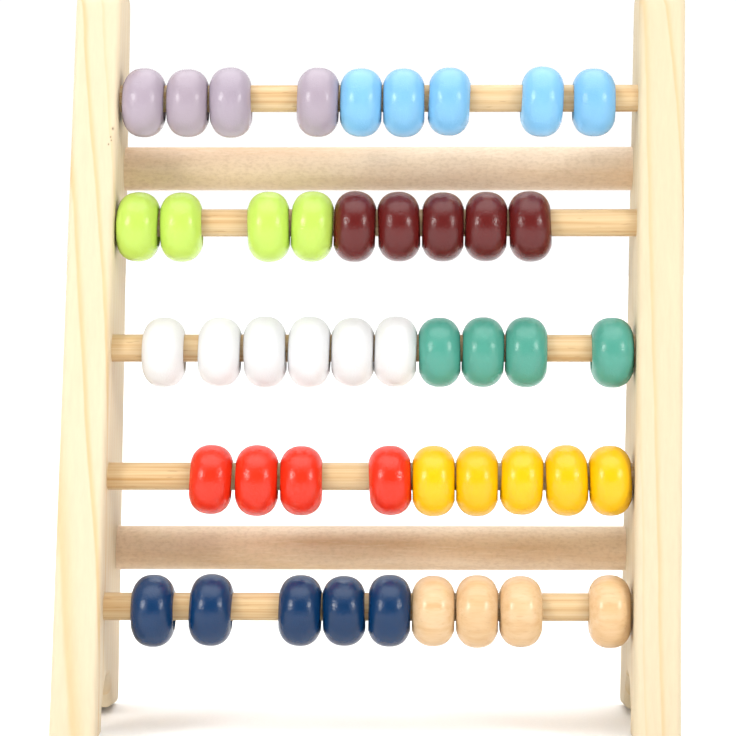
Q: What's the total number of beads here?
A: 46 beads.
